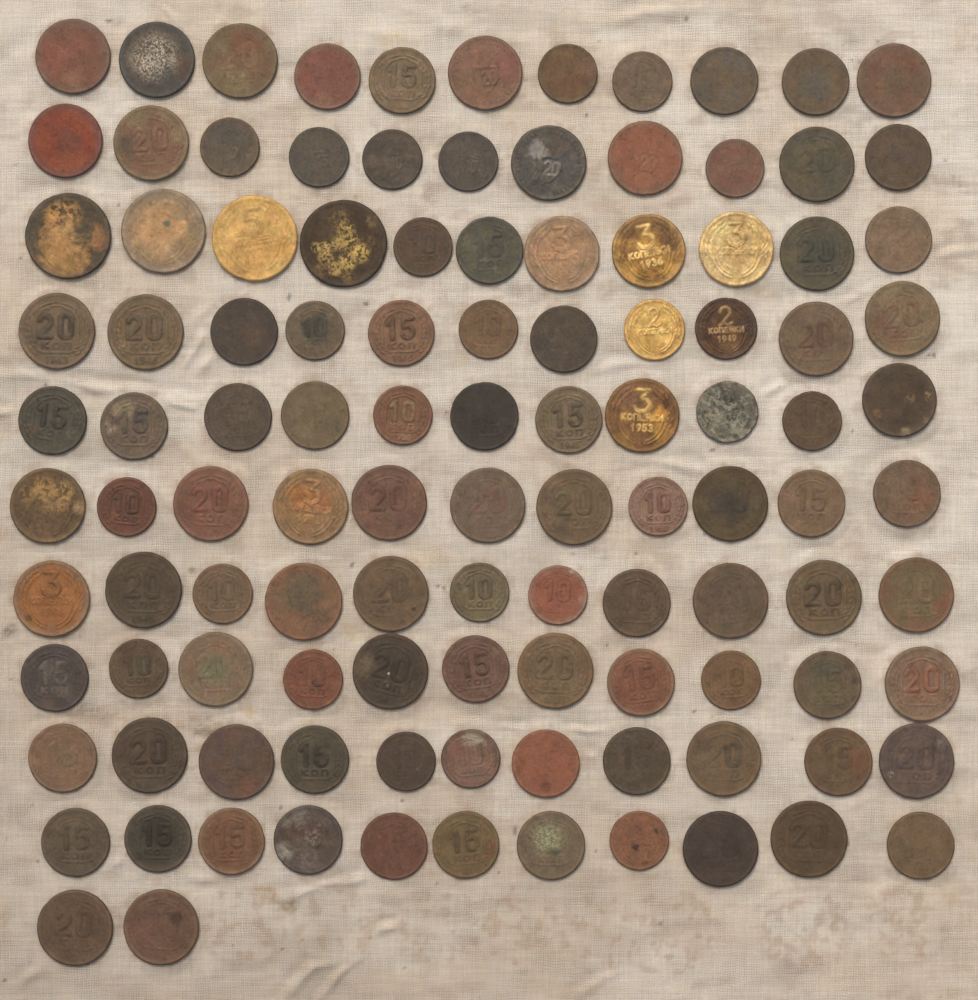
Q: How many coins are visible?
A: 112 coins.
